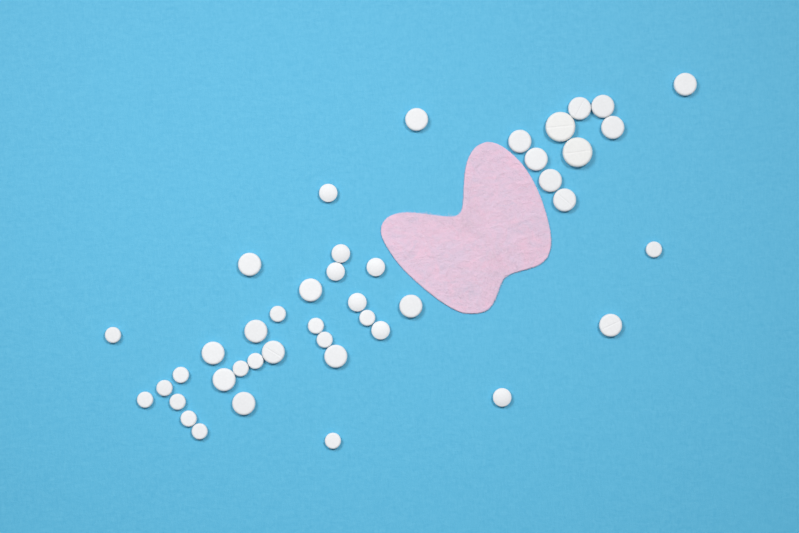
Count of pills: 43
